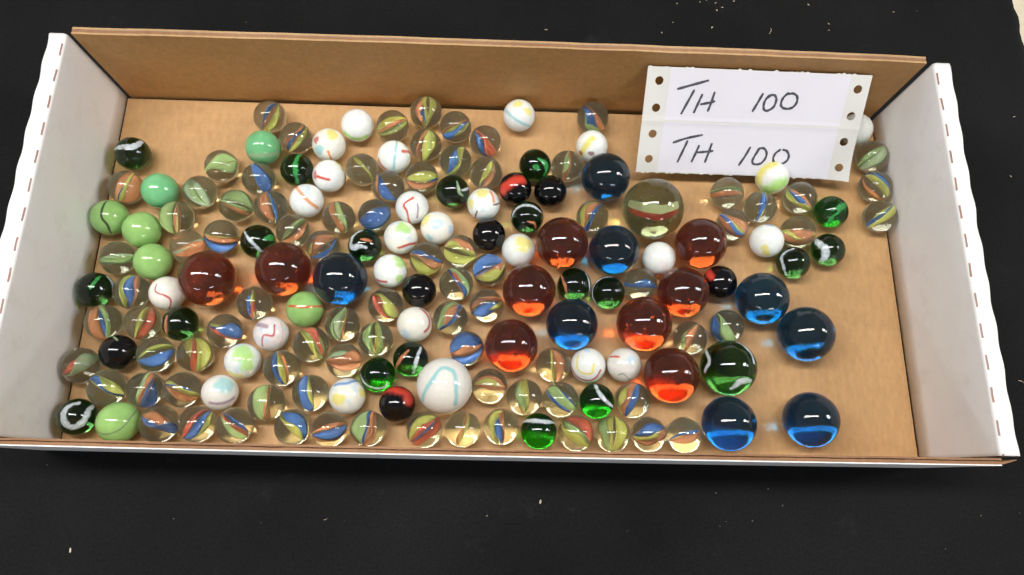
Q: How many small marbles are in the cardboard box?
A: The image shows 142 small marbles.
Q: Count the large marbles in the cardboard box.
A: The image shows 20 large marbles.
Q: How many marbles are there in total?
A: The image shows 162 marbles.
